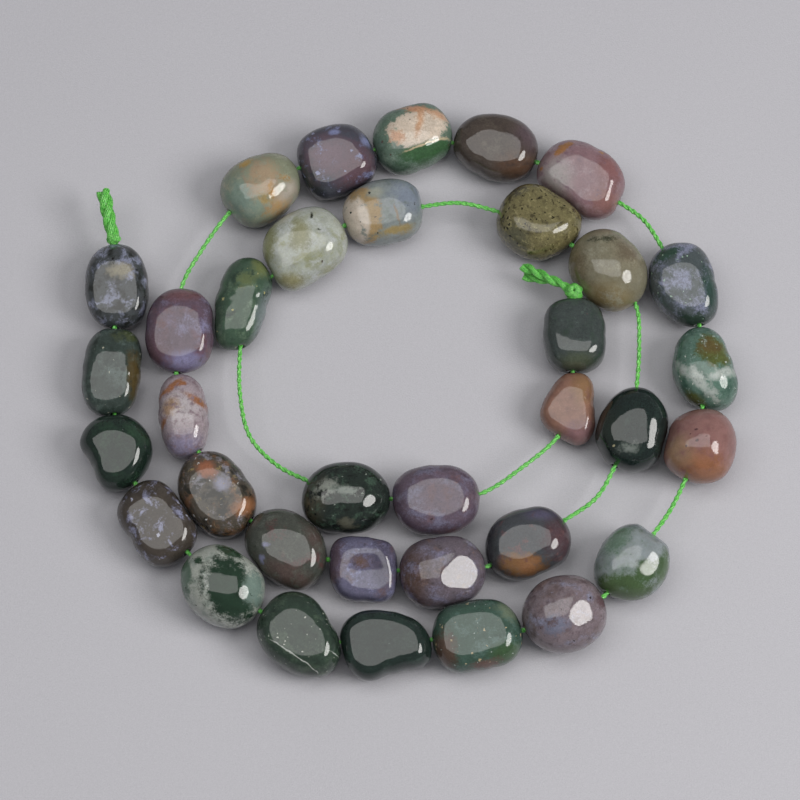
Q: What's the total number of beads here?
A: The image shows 35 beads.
